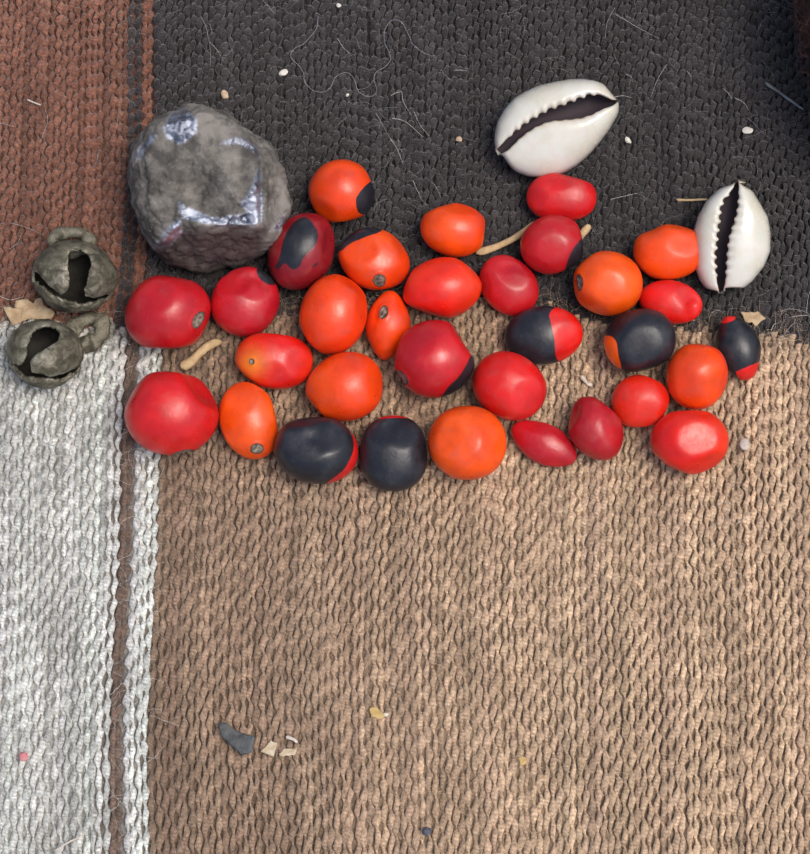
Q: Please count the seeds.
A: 32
